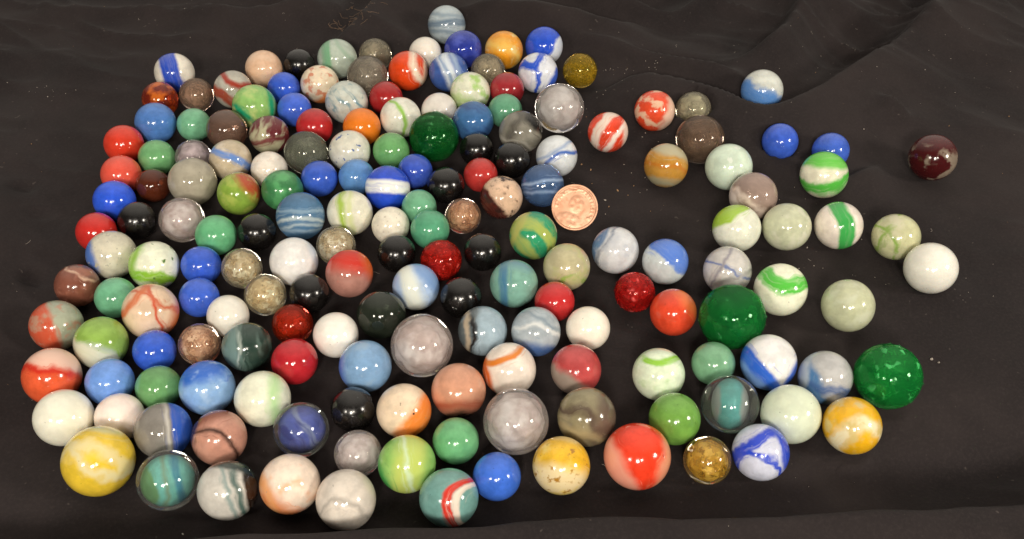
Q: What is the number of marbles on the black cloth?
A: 178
